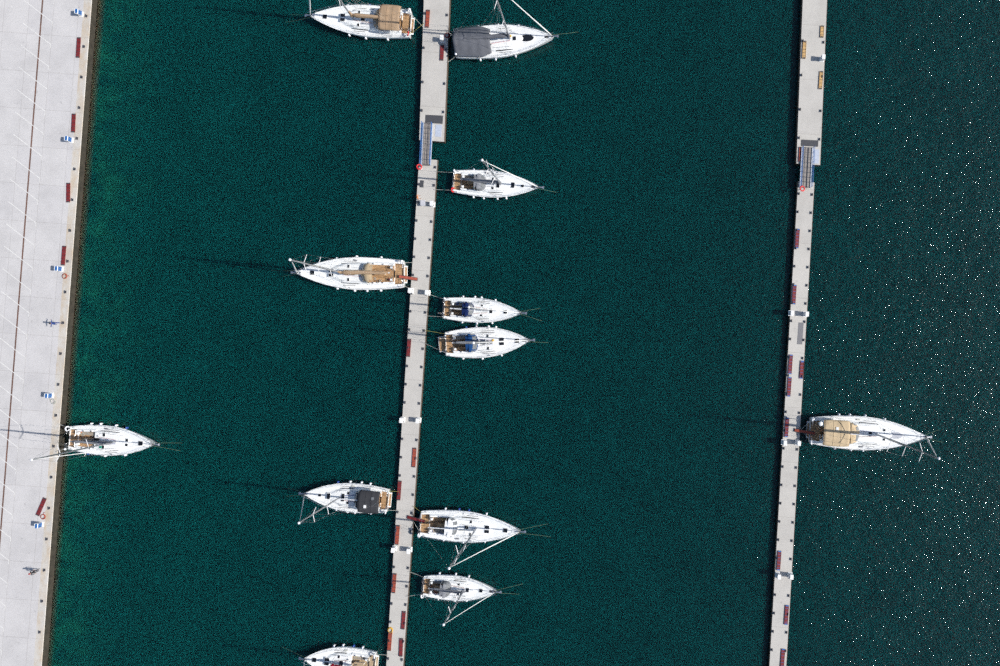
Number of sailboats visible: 12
